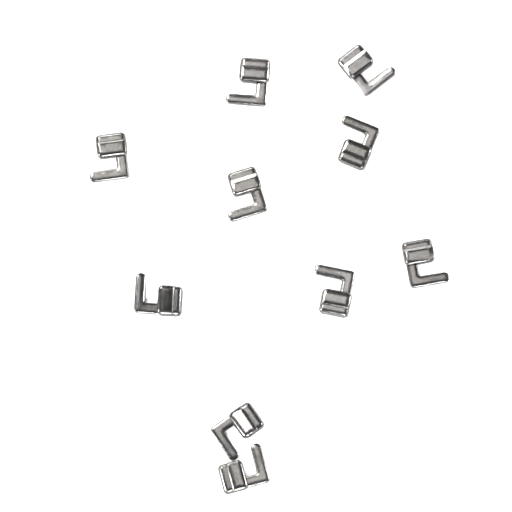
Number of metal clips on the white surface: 10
